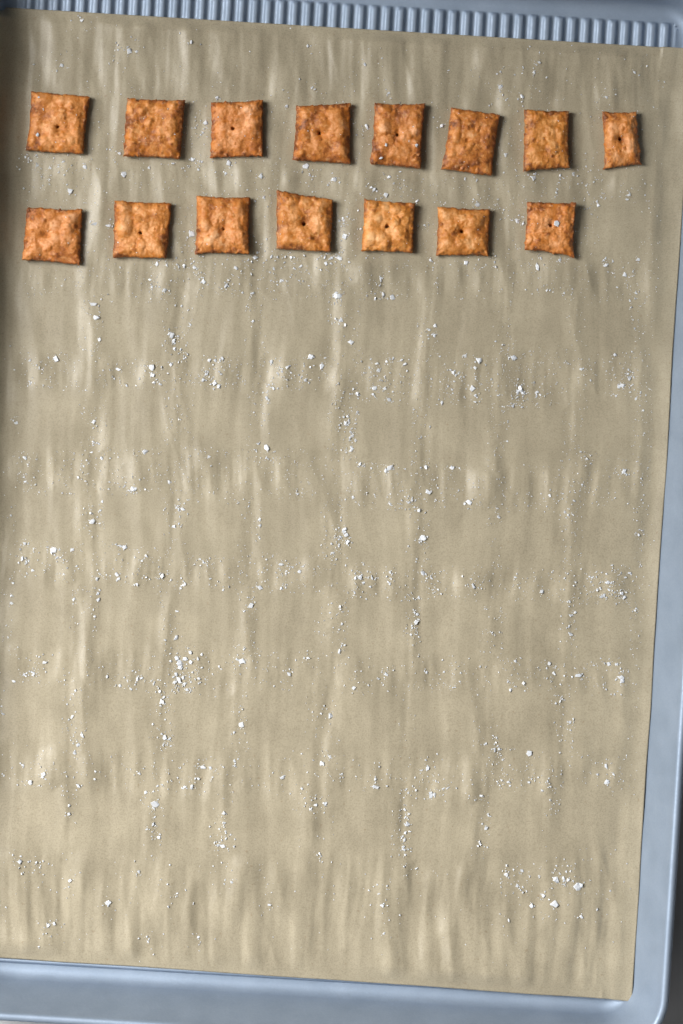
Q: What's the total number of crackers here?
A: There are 15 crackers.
